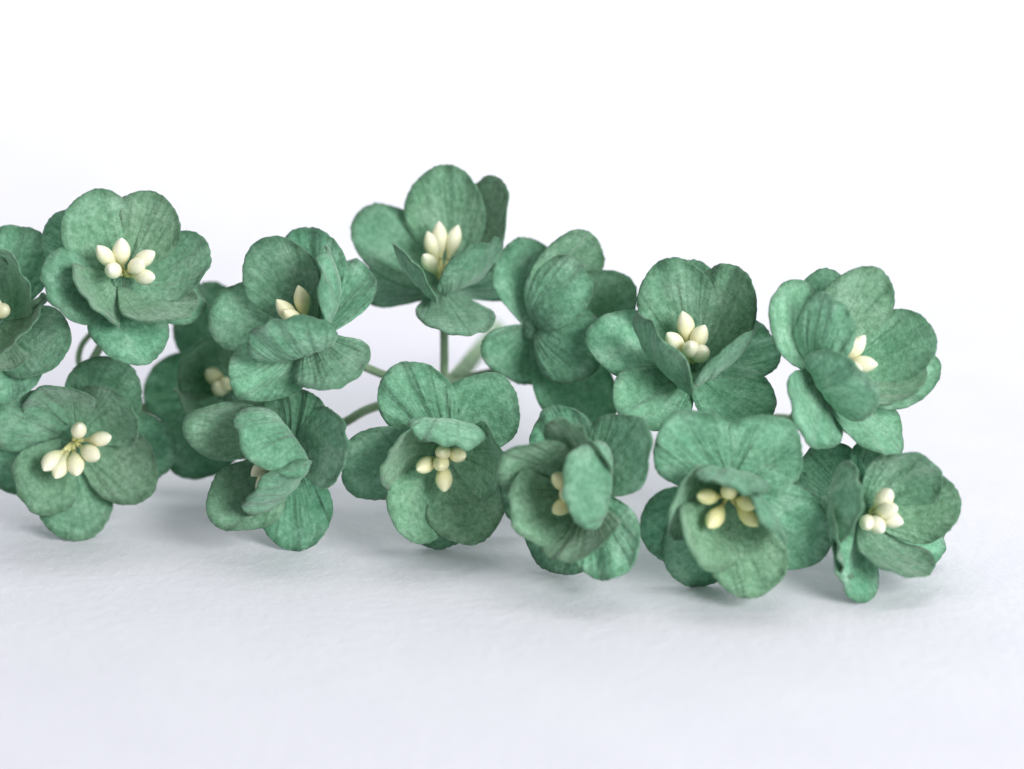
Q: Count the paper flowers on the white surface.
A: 14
